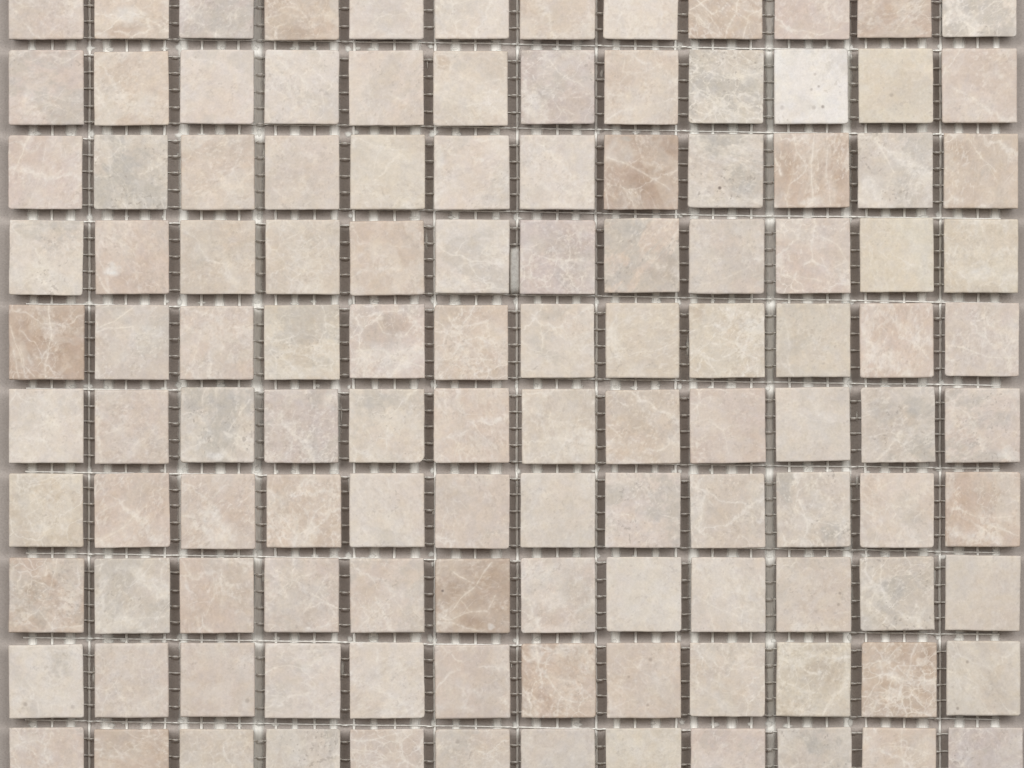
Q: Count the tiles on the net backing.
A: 120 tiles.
